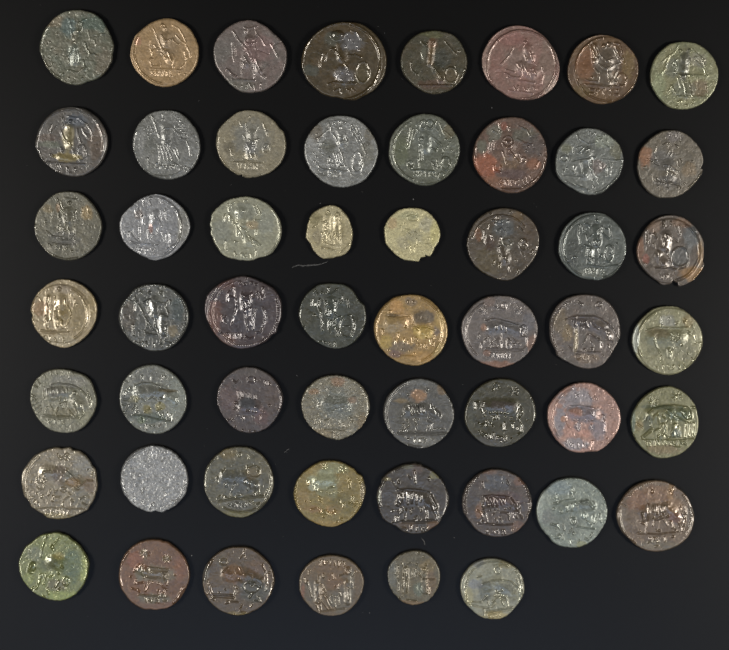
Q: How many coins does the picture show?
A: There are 54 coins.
